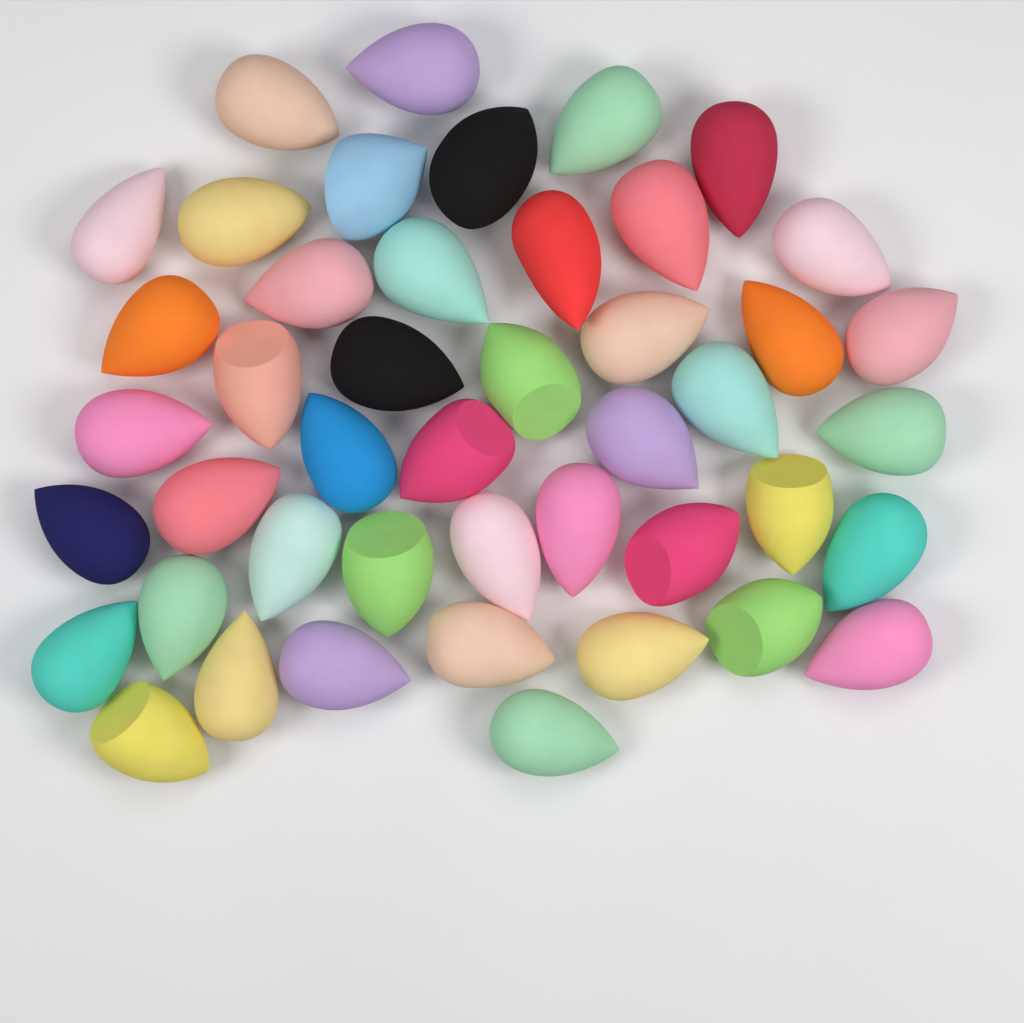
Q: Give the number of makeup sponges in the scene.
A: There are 45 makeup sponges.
